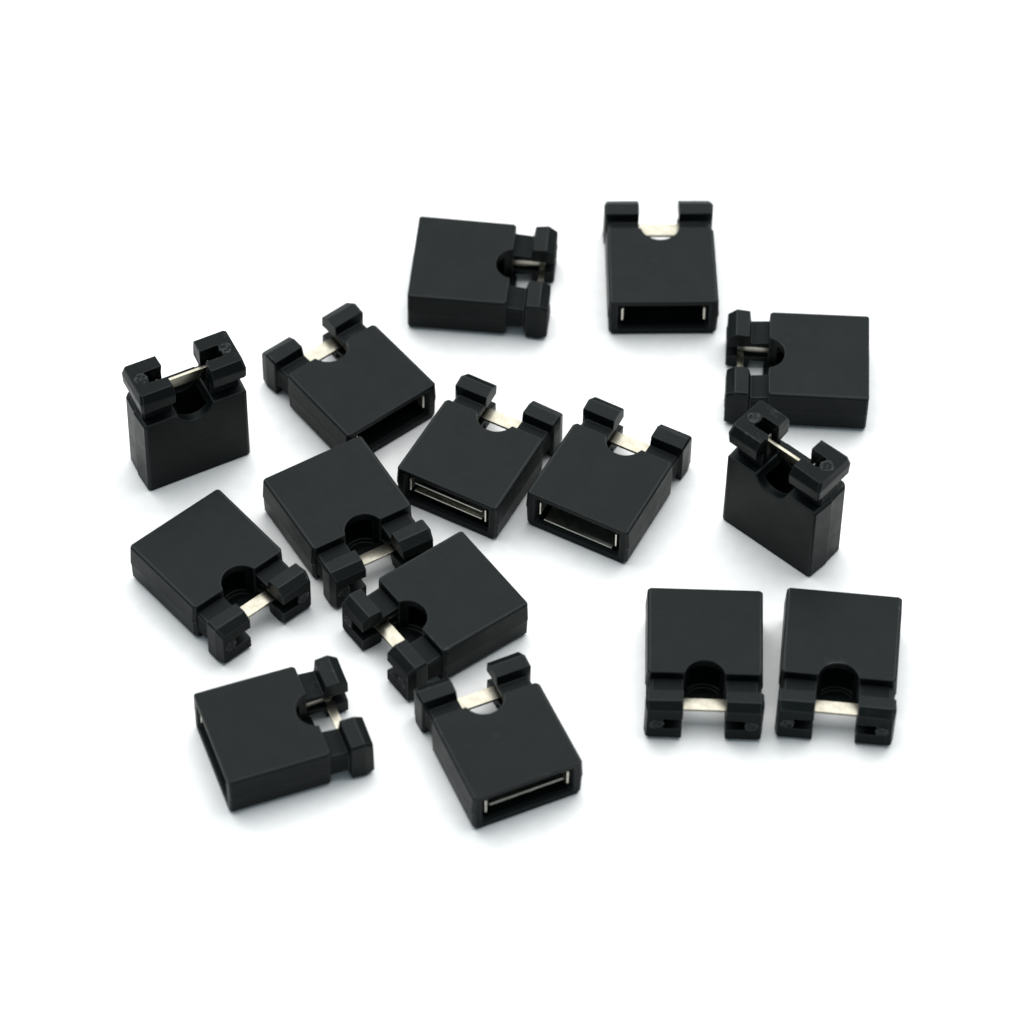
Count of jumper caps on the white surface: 15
